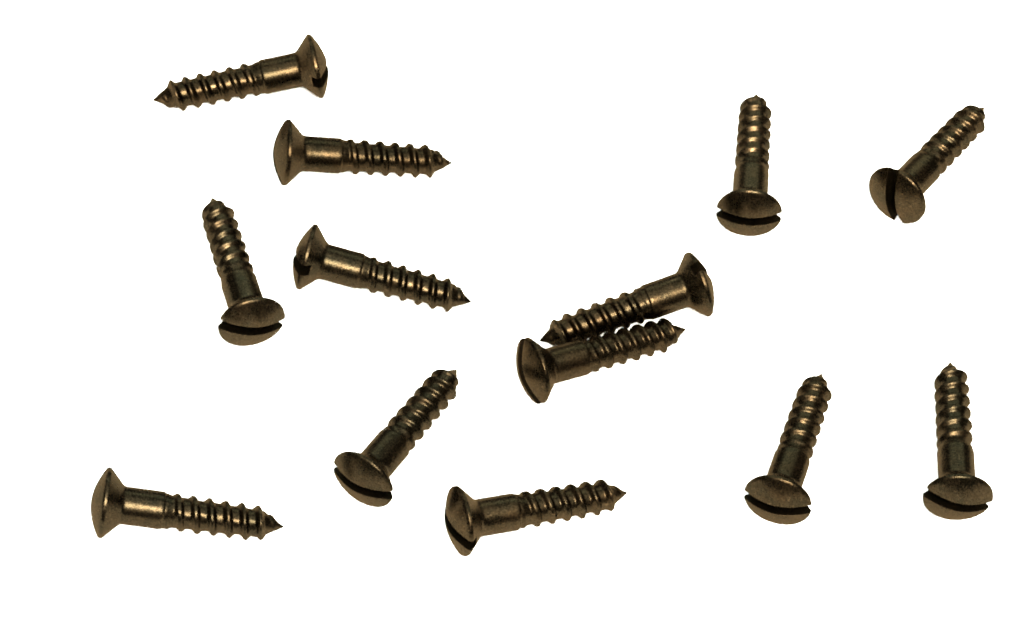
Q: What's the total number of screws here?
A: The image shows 13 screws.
